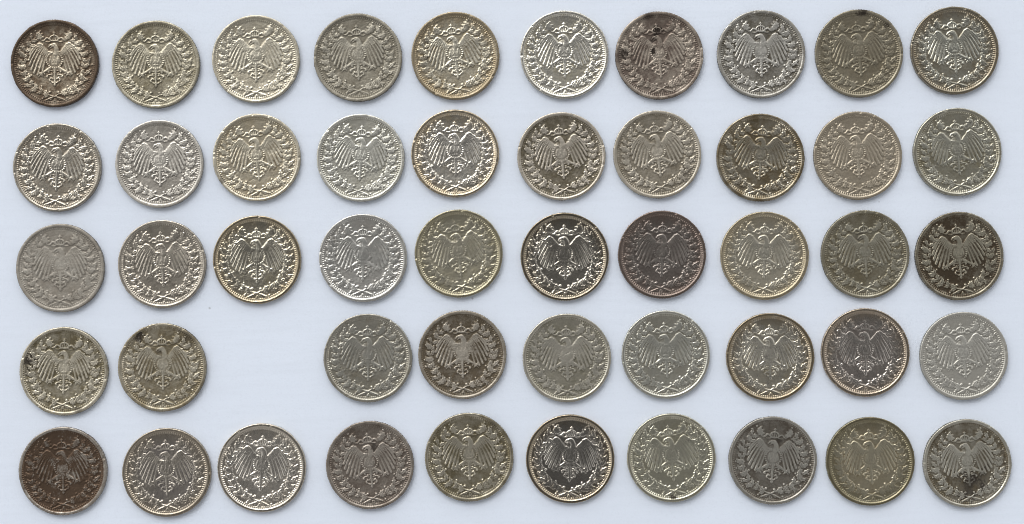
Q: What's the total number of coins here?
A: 49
